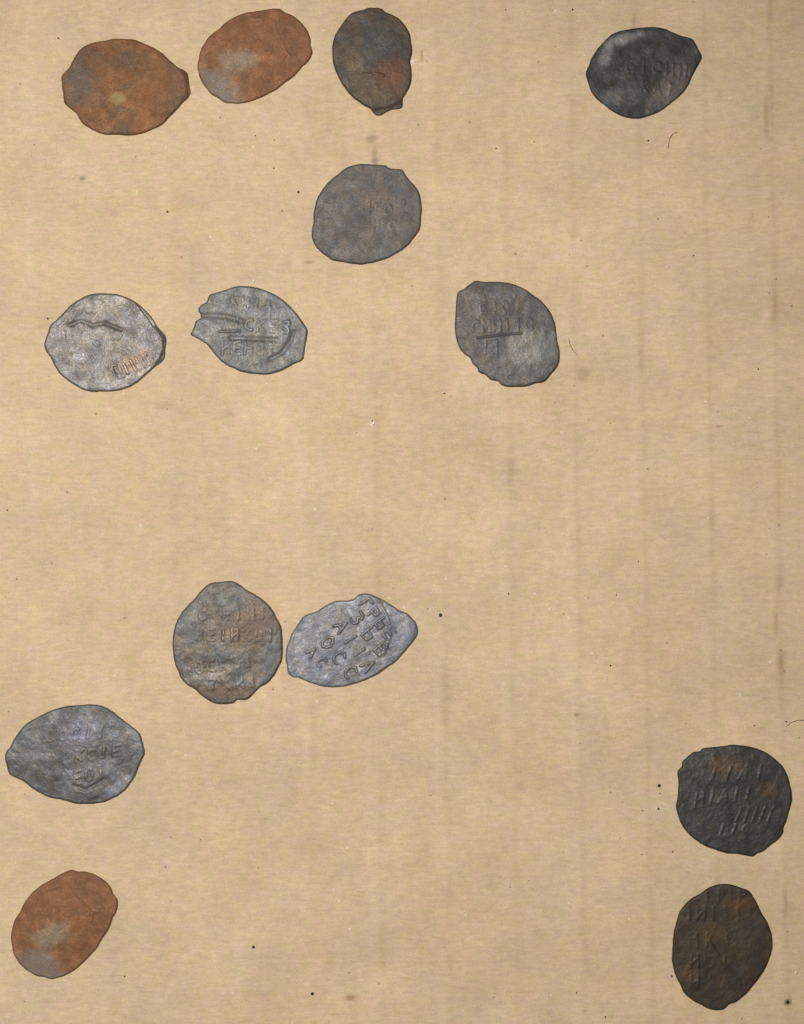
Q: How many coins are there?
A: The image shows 14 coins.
